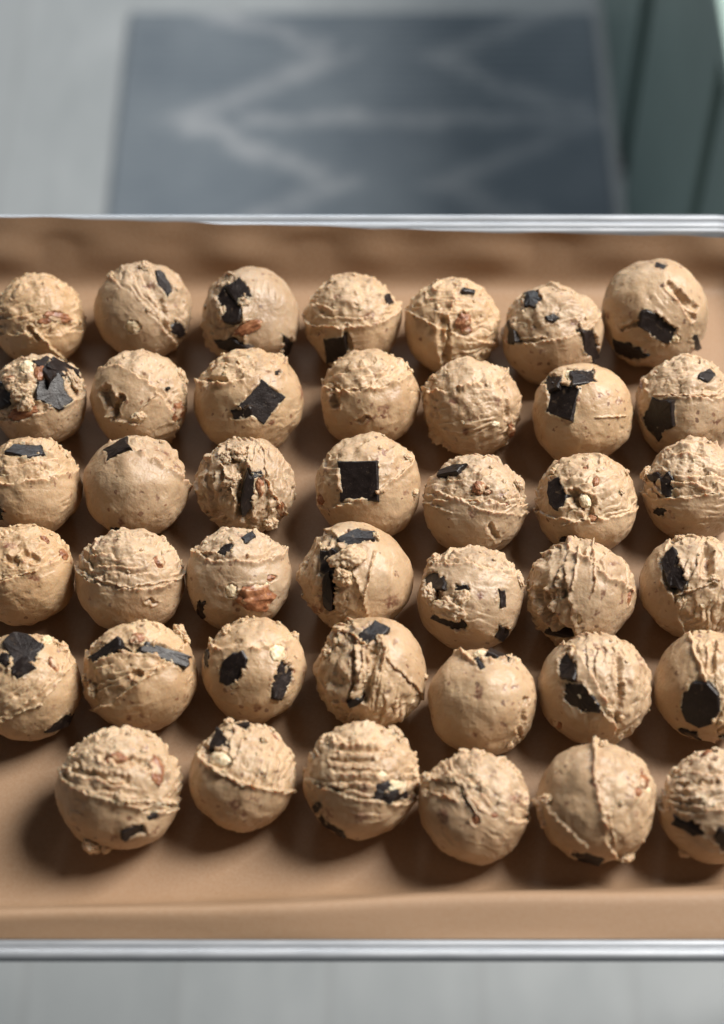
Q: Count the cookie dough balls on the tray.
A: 41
